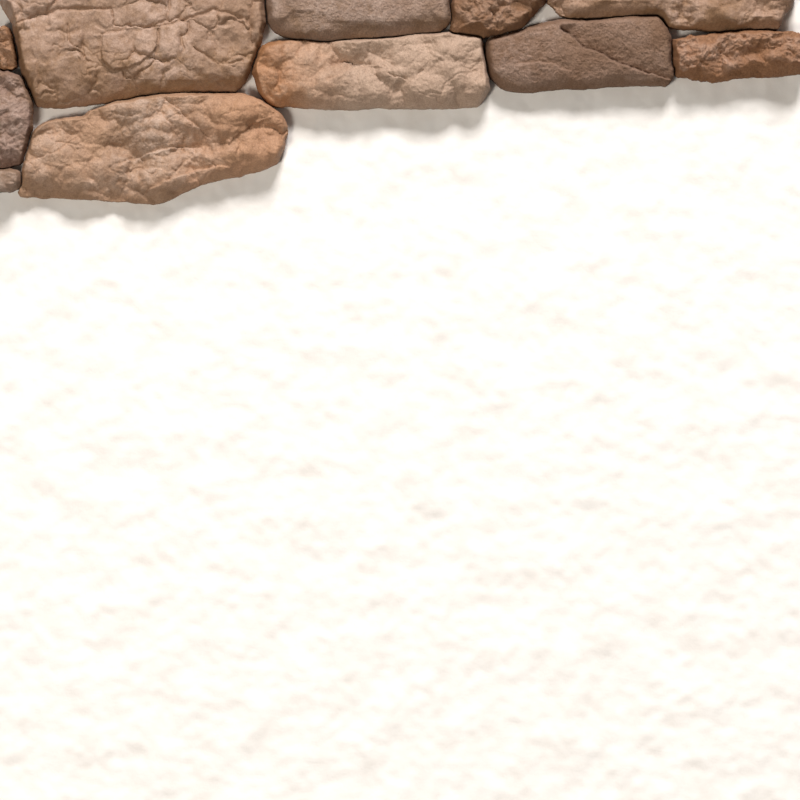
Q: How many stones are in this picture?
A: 11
